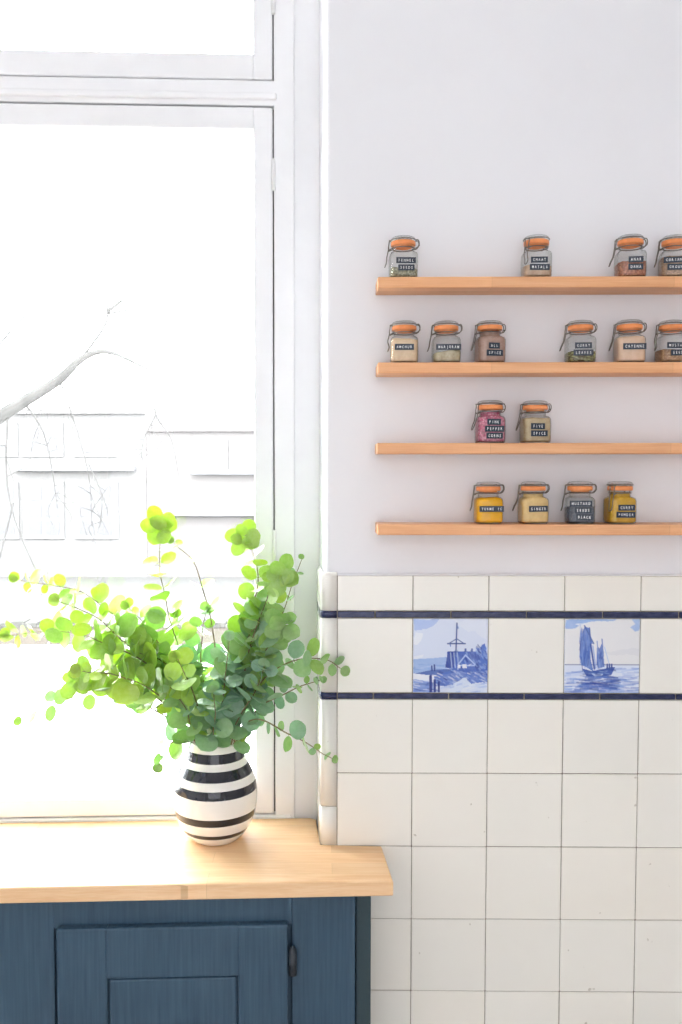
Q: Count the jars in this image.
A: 16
